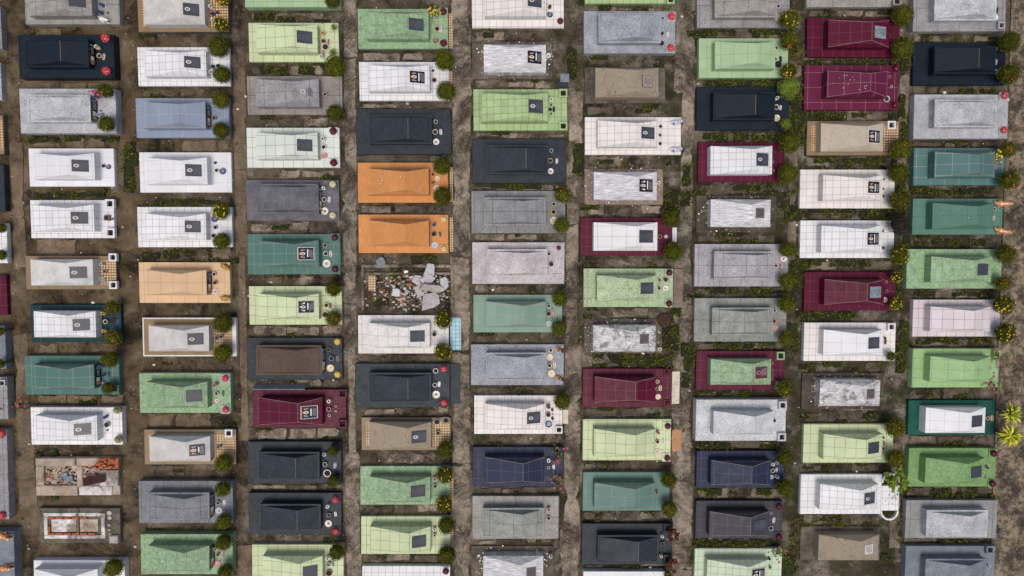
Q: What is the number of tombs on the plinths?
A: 100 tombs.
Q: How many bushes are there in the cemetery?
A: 89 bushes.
